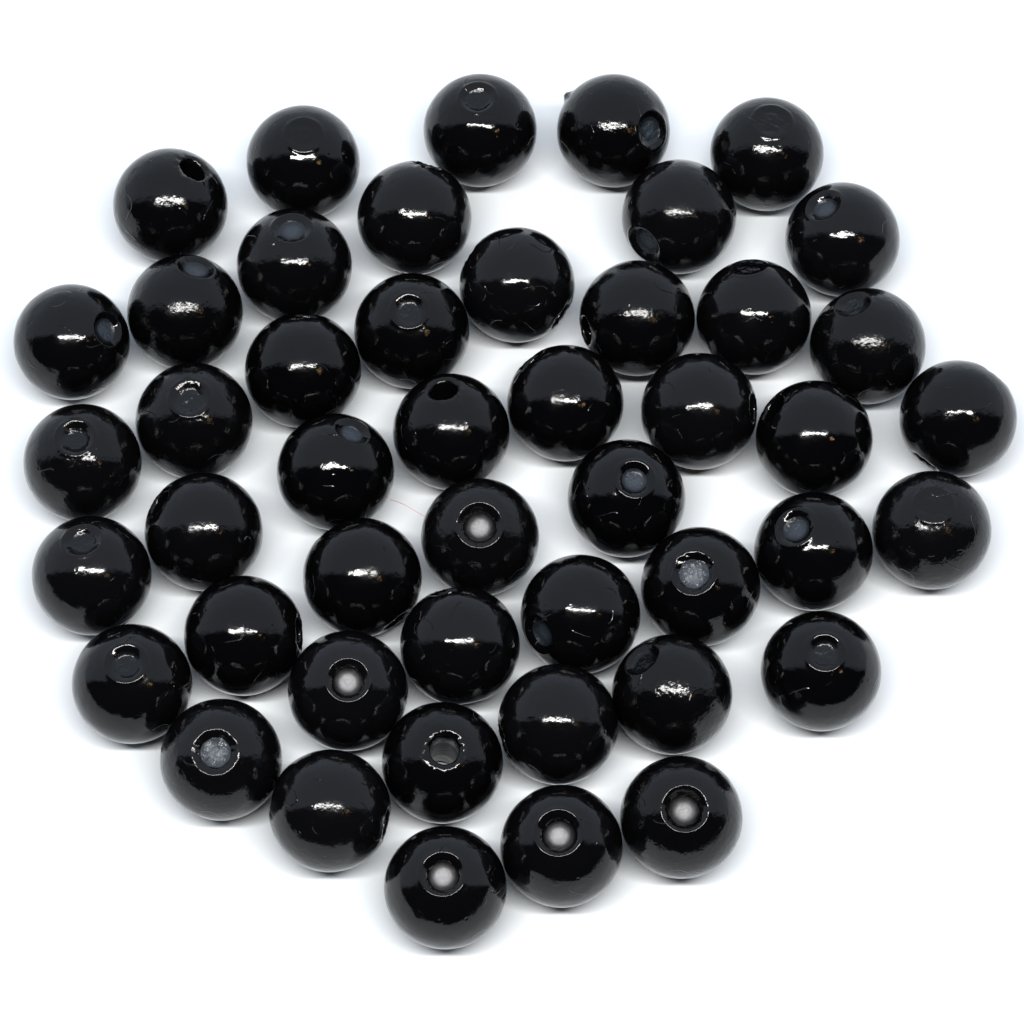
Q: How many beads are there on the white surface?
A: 47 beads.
